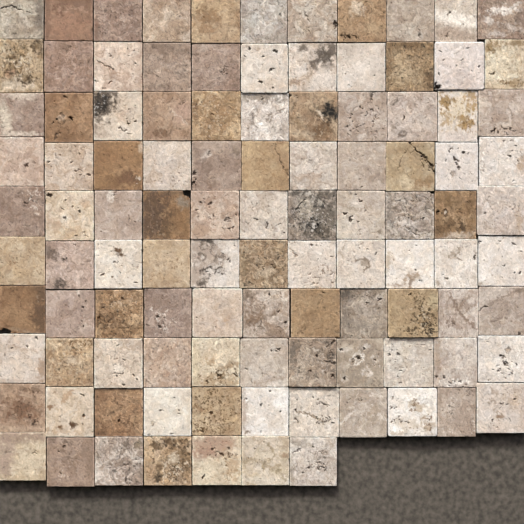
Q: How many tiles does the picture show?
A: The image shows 106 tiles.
